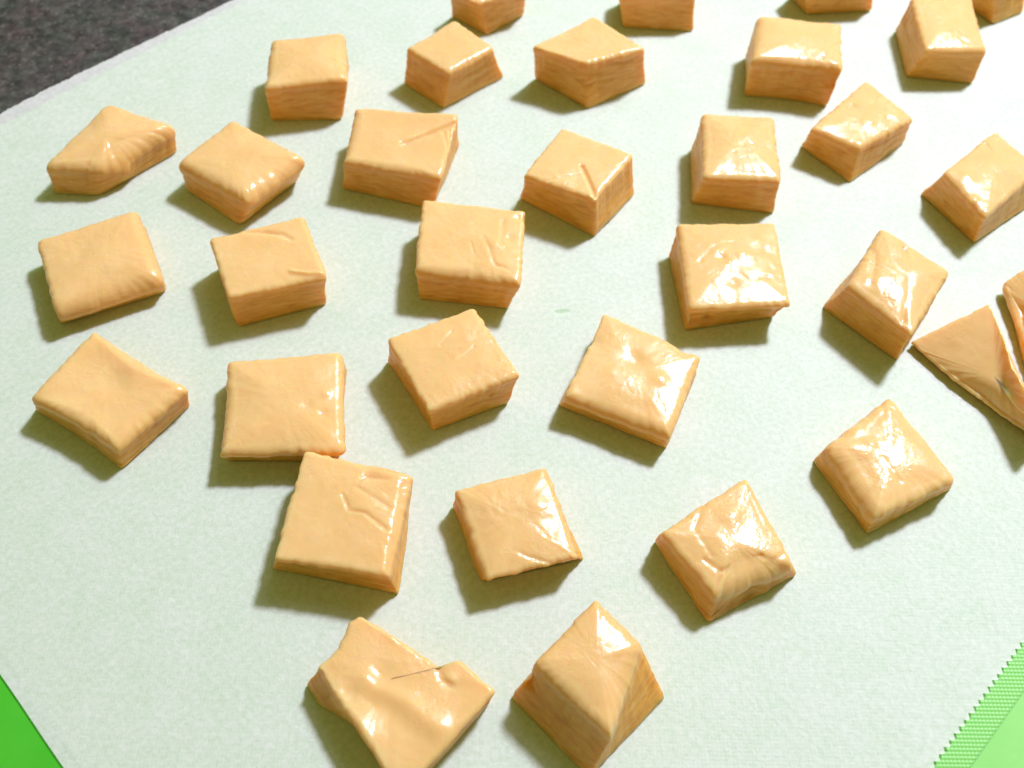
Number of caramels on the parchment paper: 33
